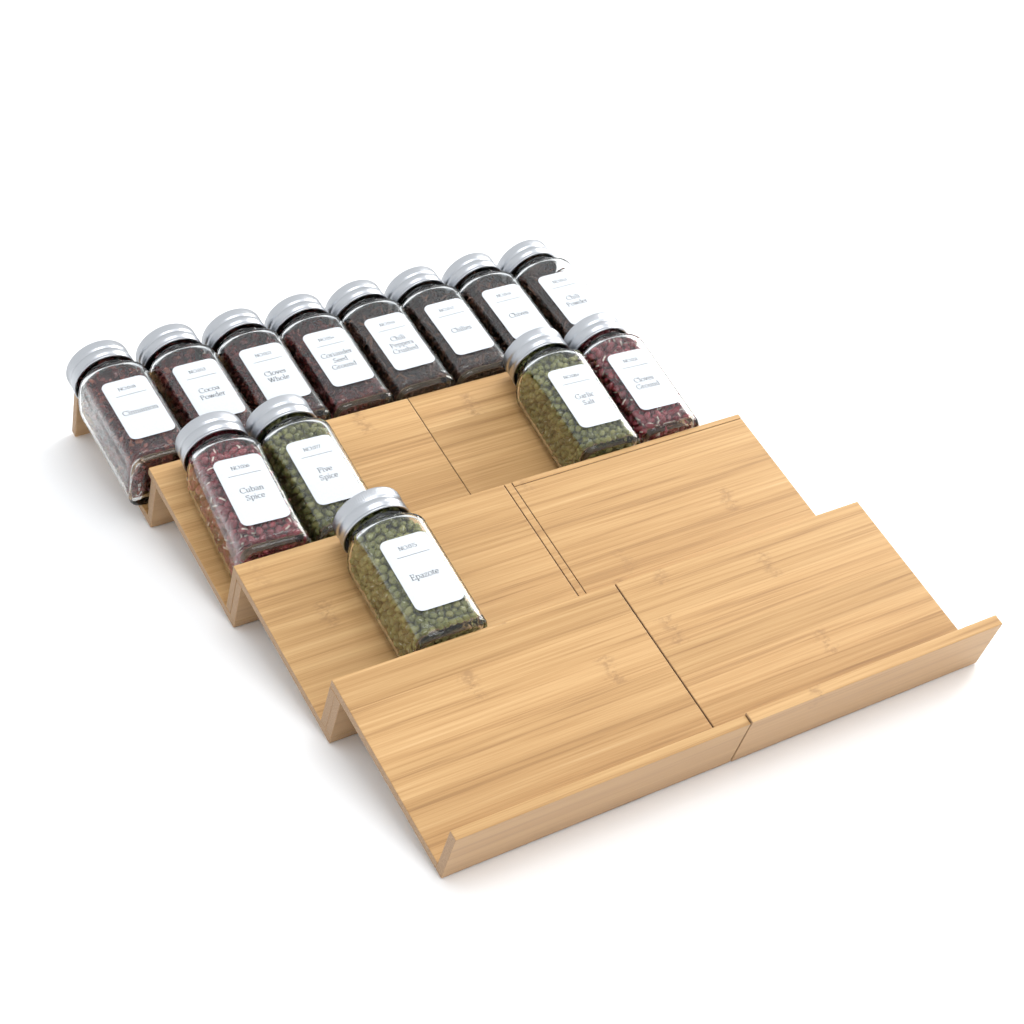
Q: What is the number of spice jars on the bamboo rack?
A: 13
